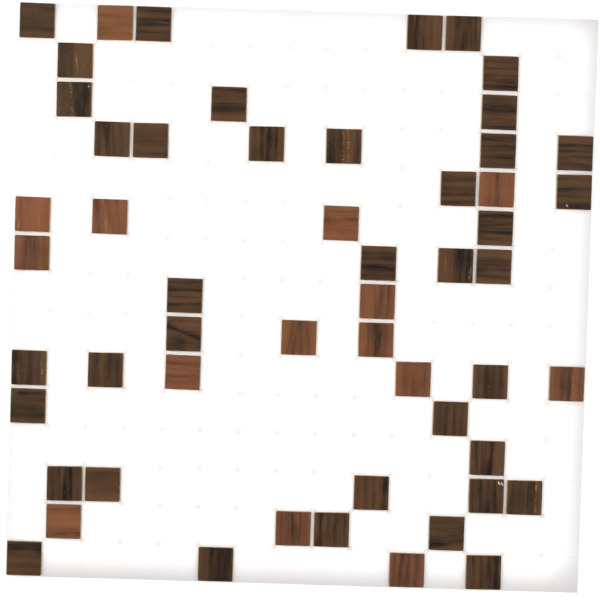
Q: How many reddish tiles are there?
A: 15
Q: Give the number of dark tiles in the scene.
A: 39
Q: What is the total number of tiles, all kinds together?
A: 54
